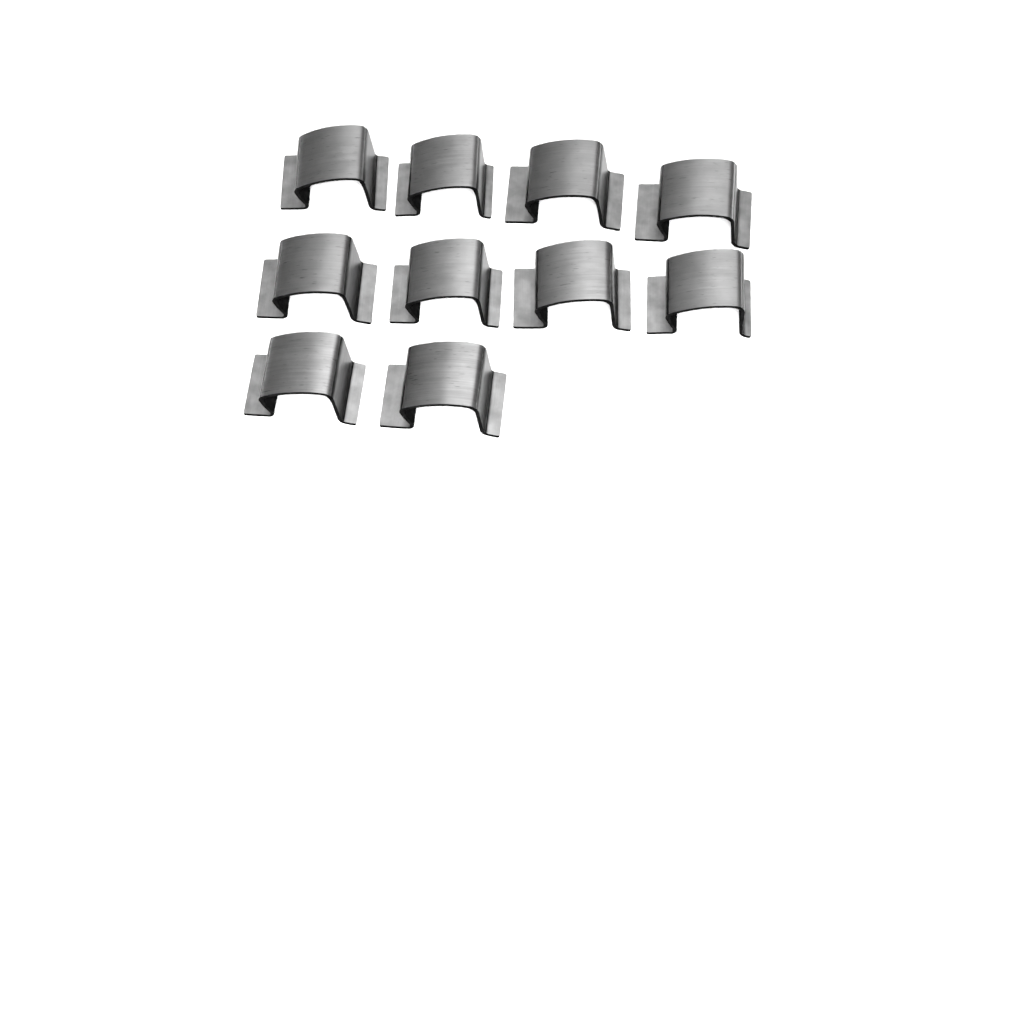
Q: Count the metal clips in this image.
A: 10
